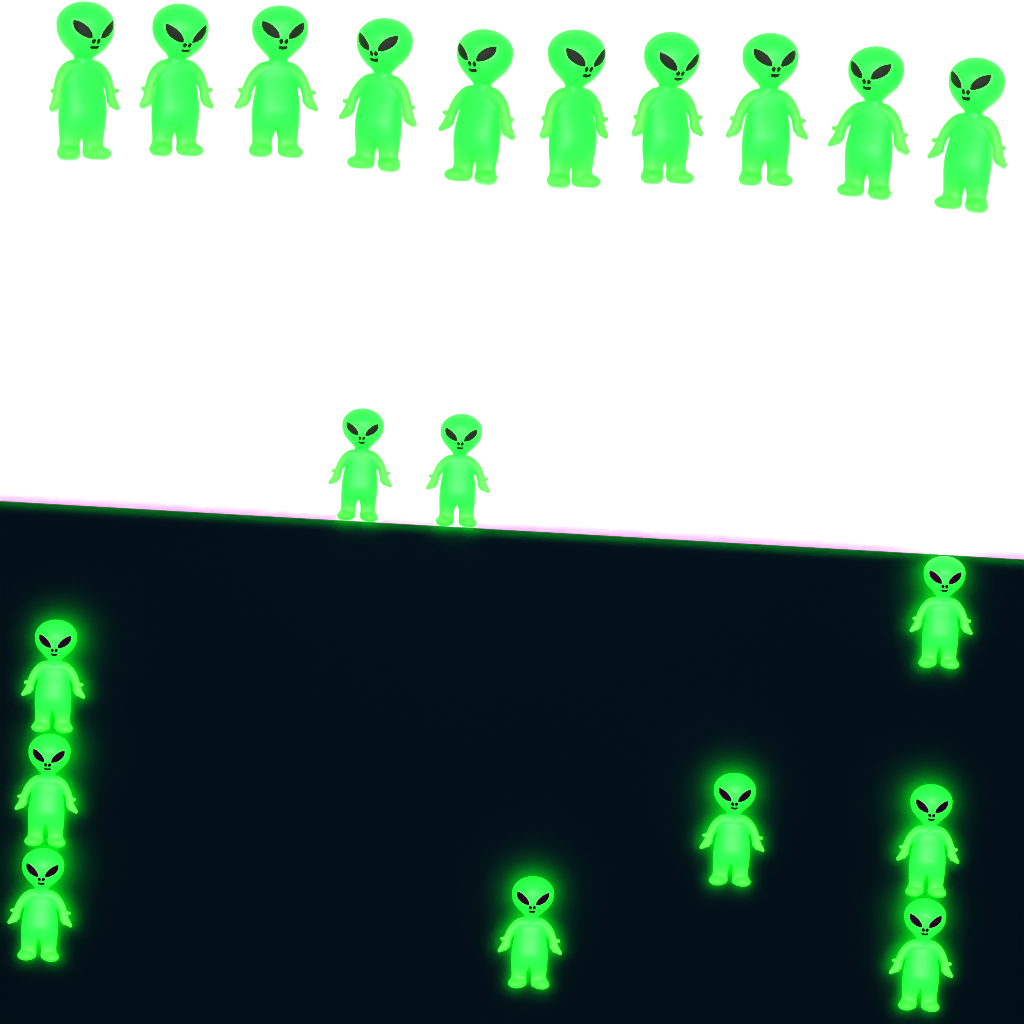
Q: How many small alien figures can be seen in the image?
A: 10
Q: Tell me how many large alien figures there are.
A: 10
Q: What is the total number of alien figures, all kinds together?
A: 20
